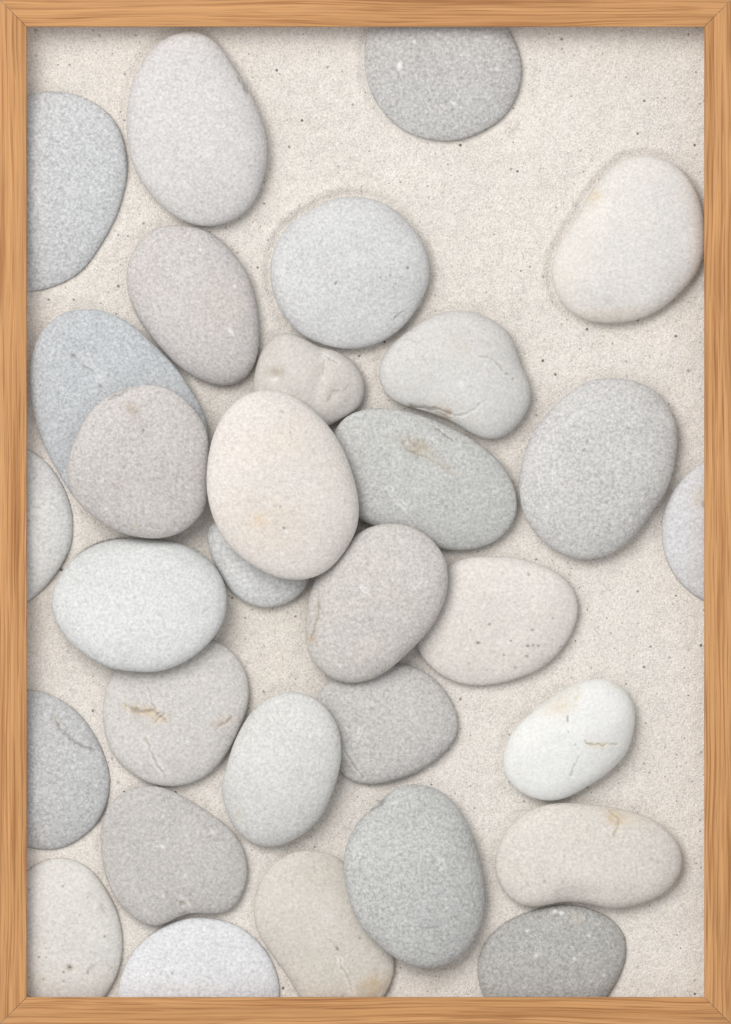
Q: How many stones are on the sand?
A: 31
